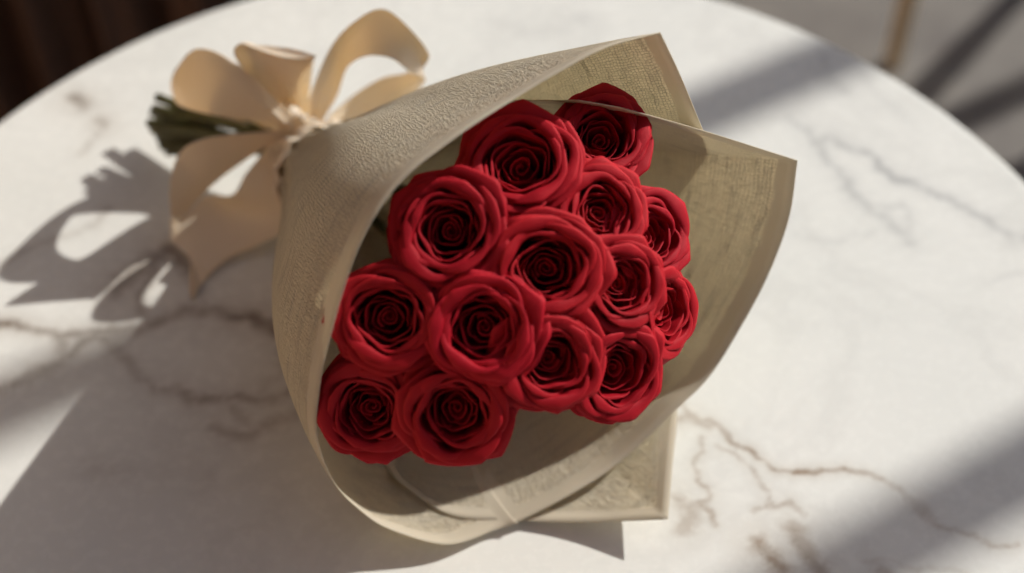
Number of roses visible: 14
